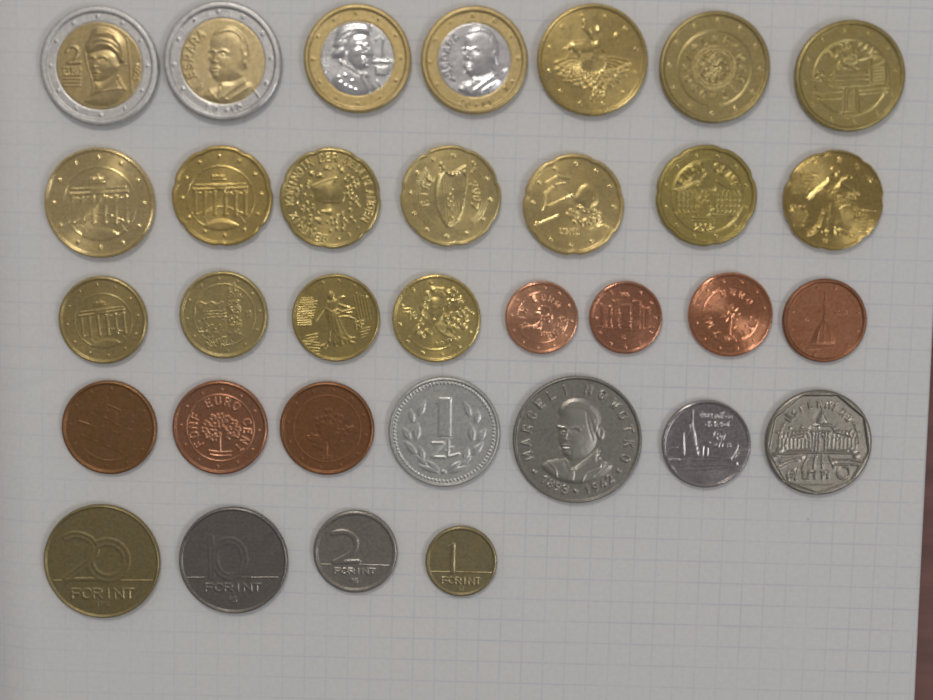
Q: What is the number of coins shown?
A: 33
